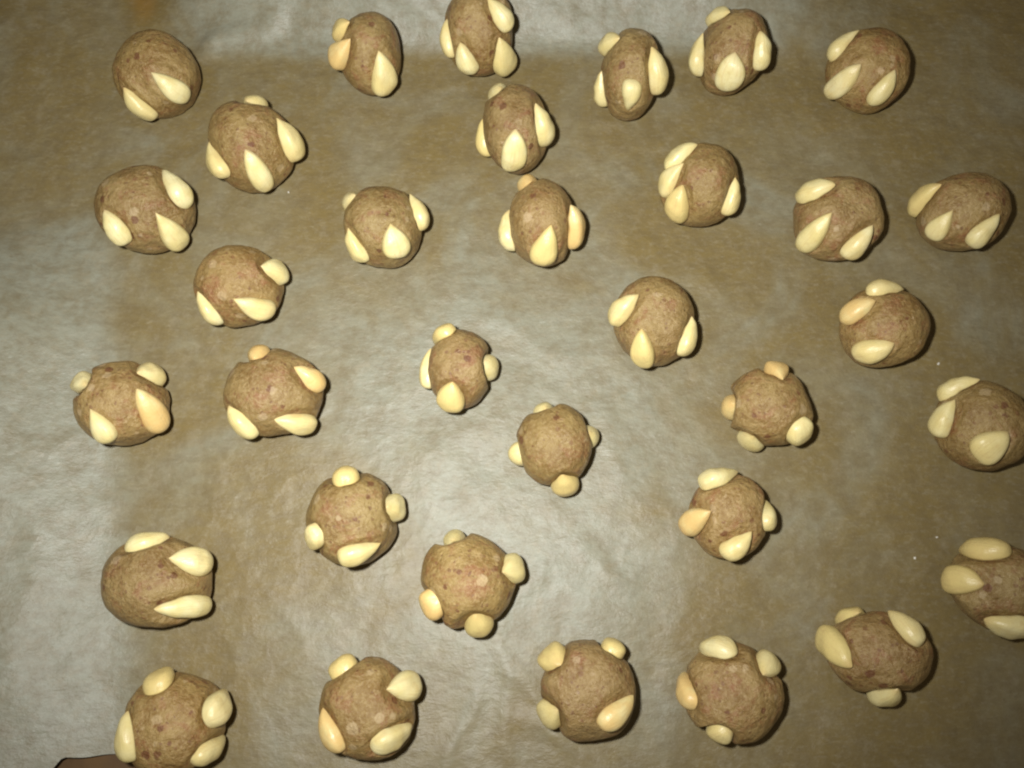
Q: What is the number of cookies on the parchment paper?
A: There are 33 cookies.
